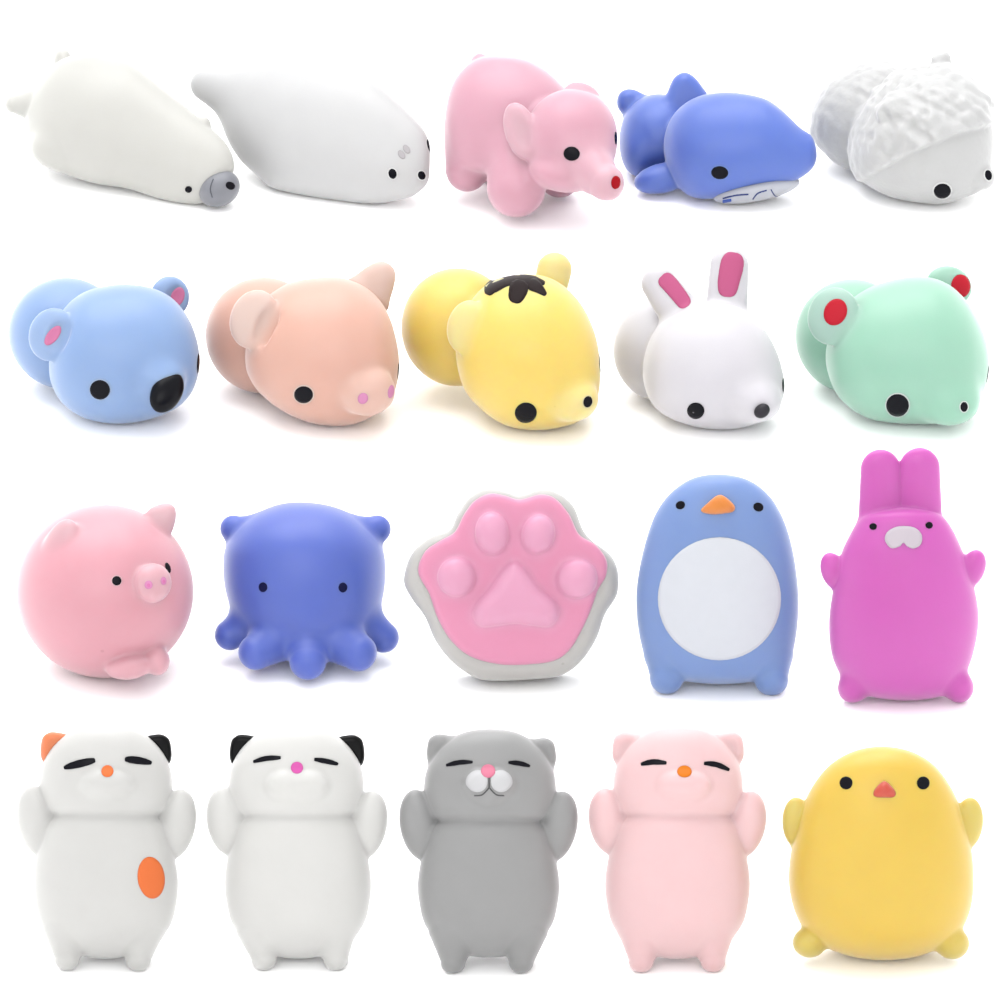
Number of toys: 20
